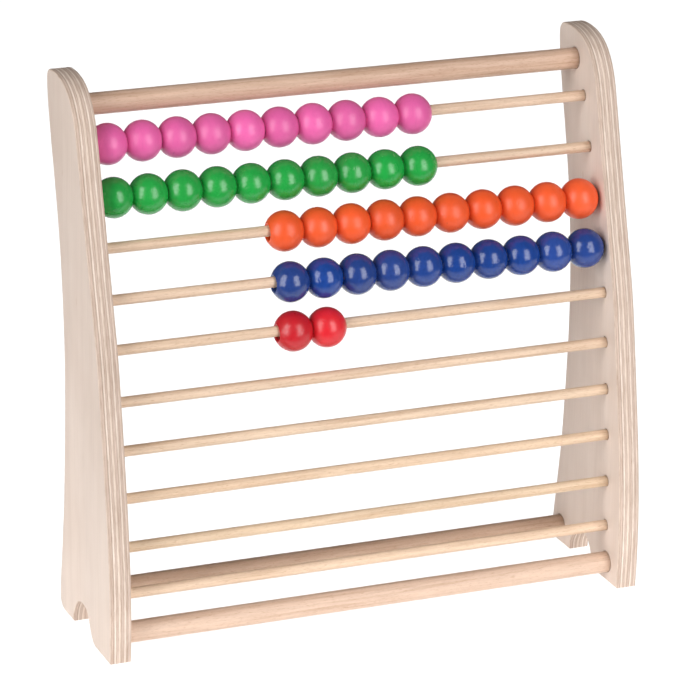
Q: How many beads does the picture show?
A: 42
